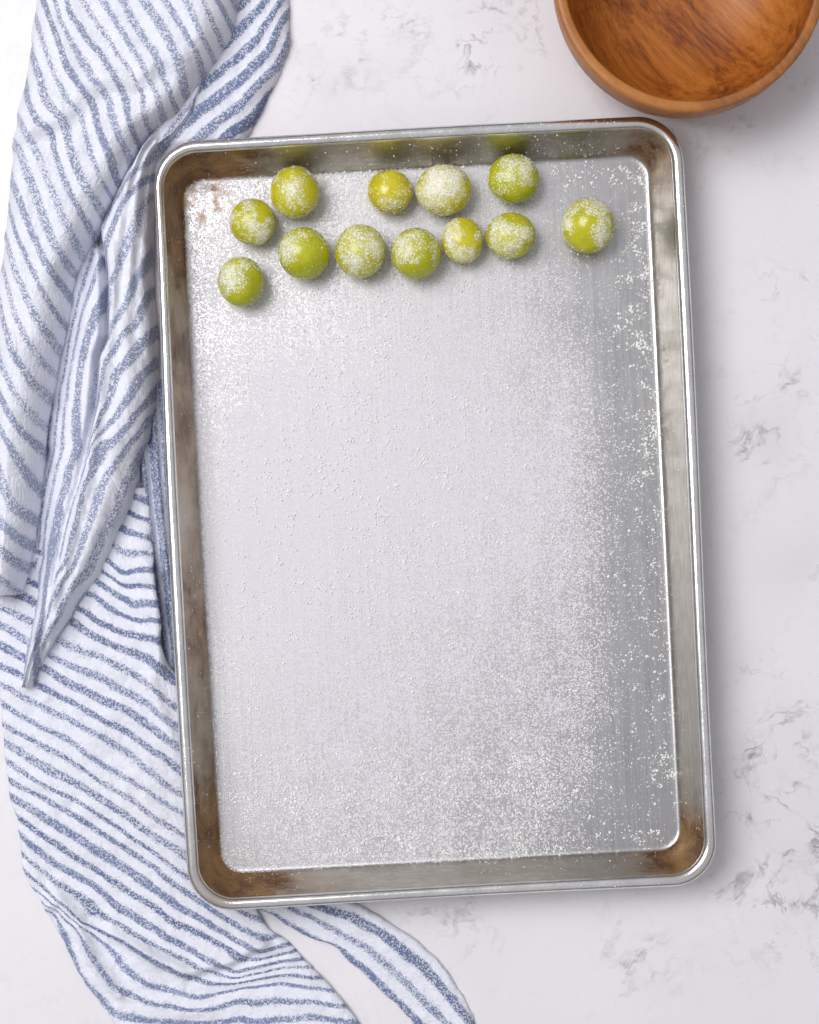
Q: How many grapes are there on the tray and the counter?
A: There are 12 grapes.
